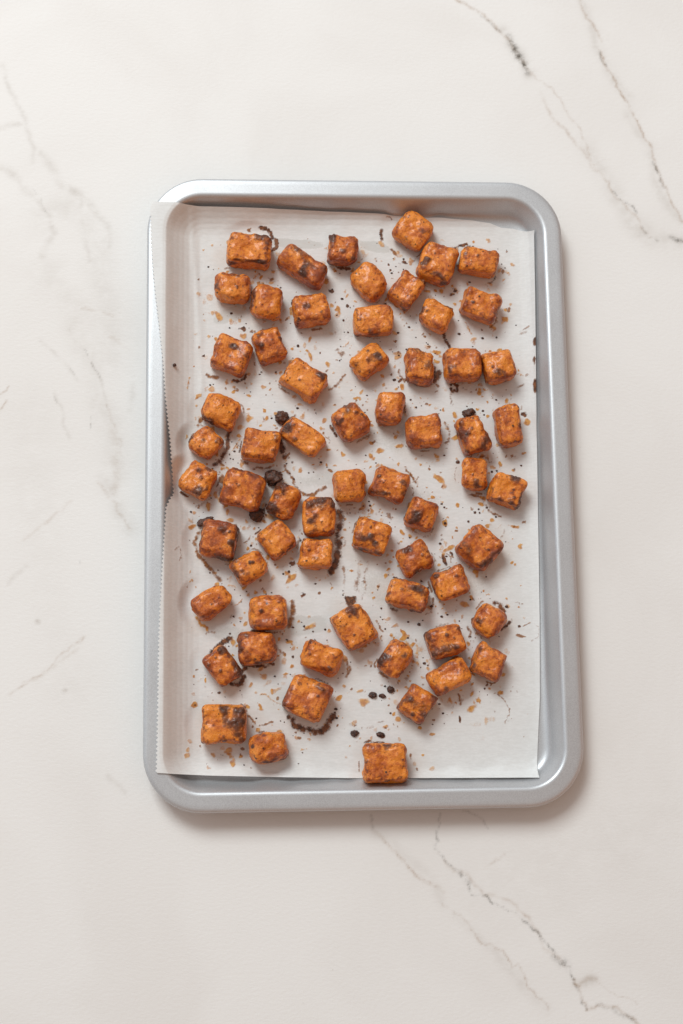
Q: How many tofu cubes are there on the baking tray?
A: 64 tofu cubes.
